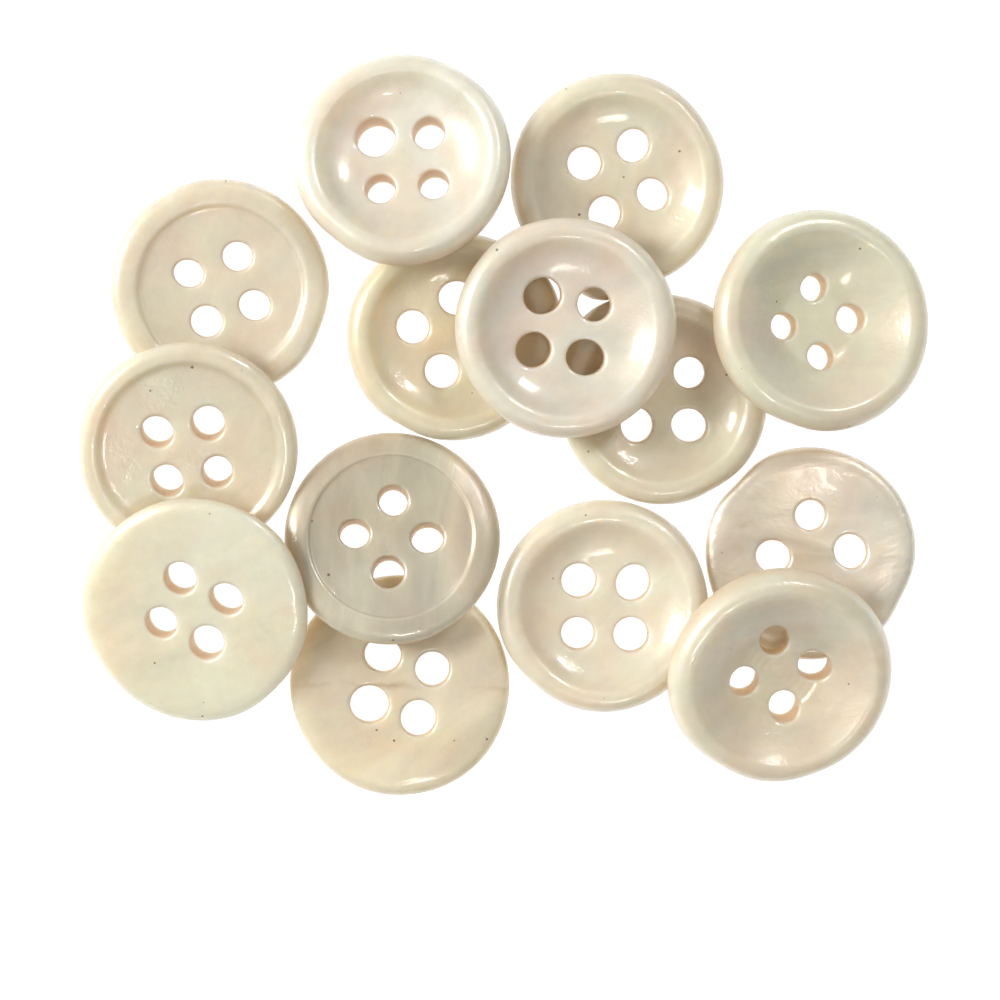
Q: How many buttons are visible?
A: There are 14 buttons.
